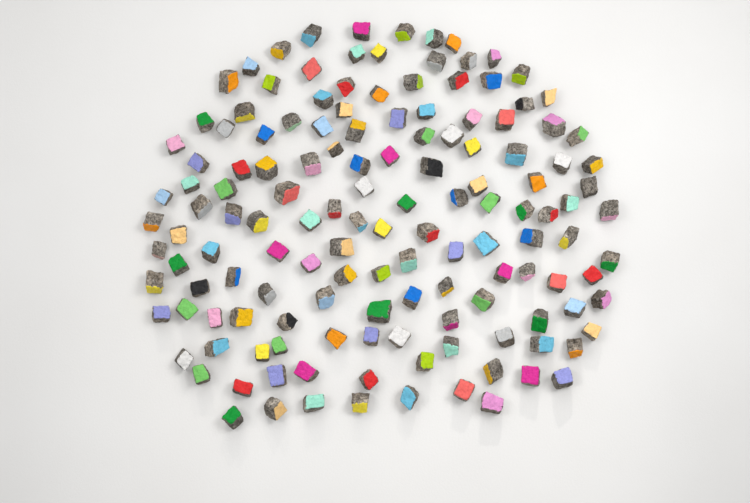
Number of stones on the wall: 142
